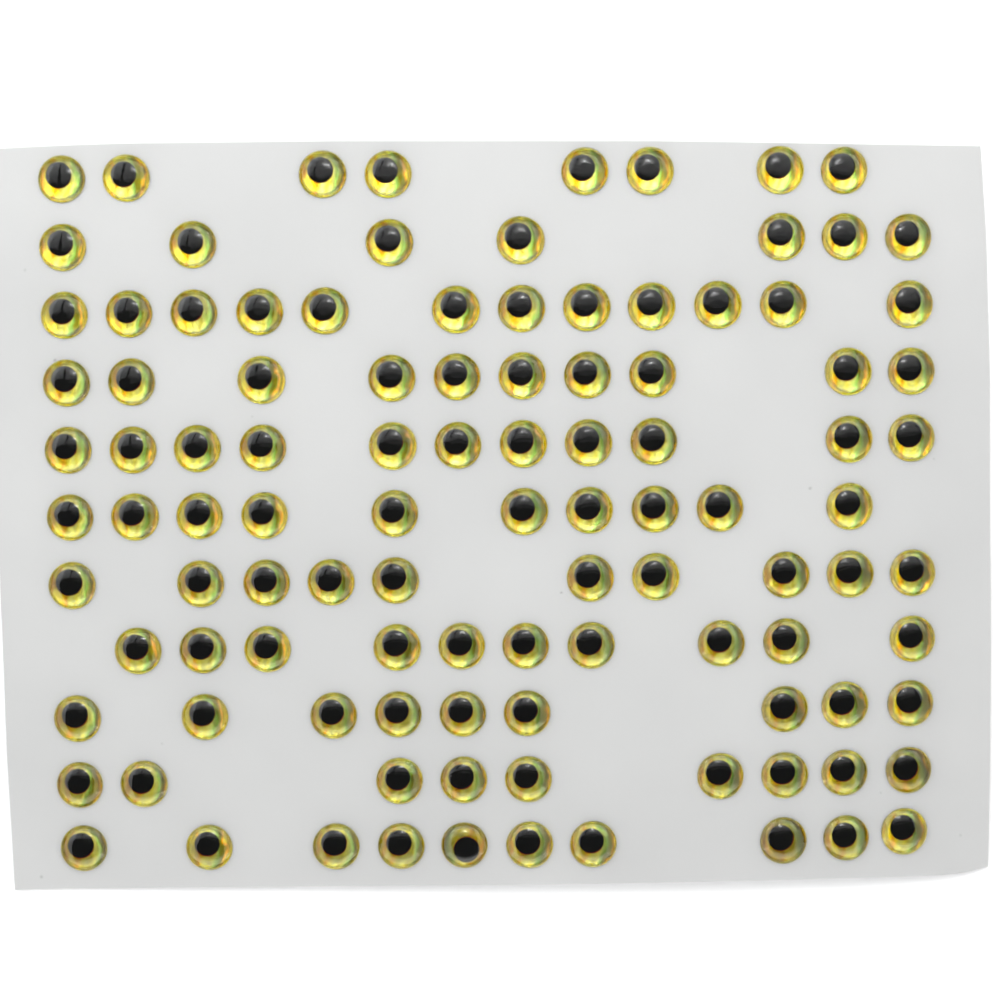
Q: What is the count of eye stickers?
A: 106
